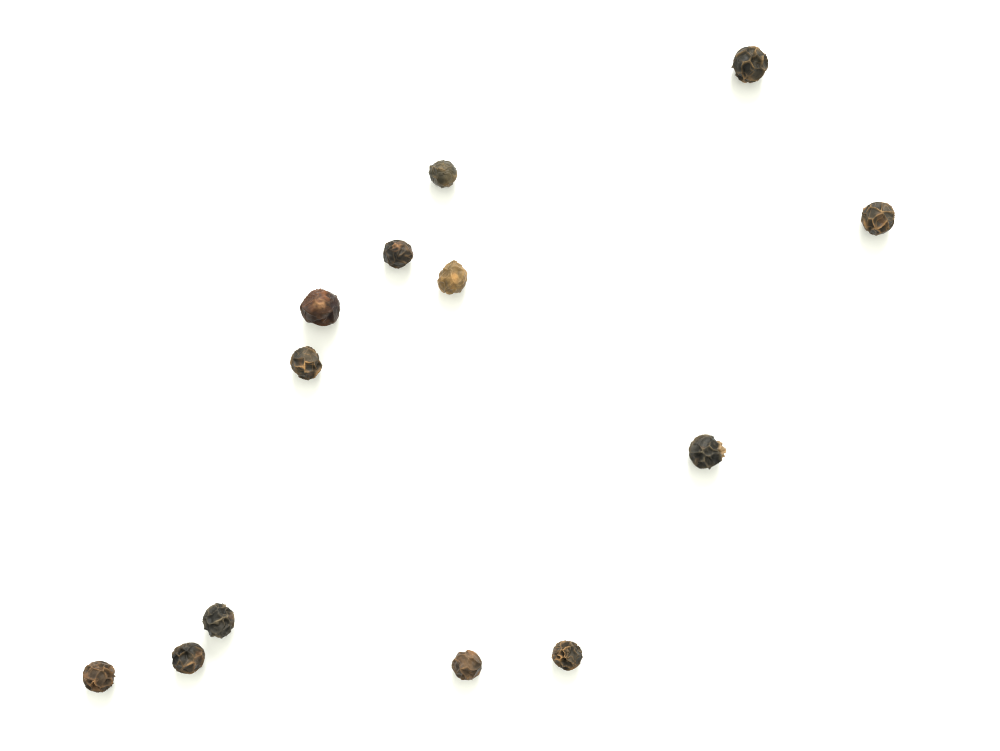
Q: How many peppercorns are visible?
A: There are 13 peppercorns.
